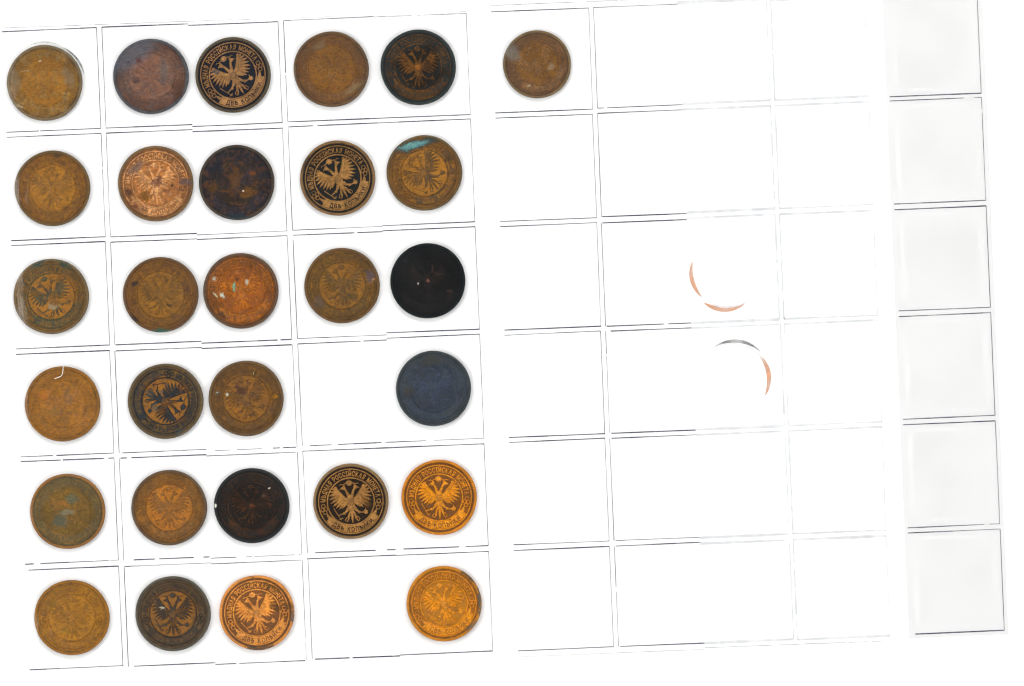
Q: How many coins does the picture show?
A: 29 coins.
